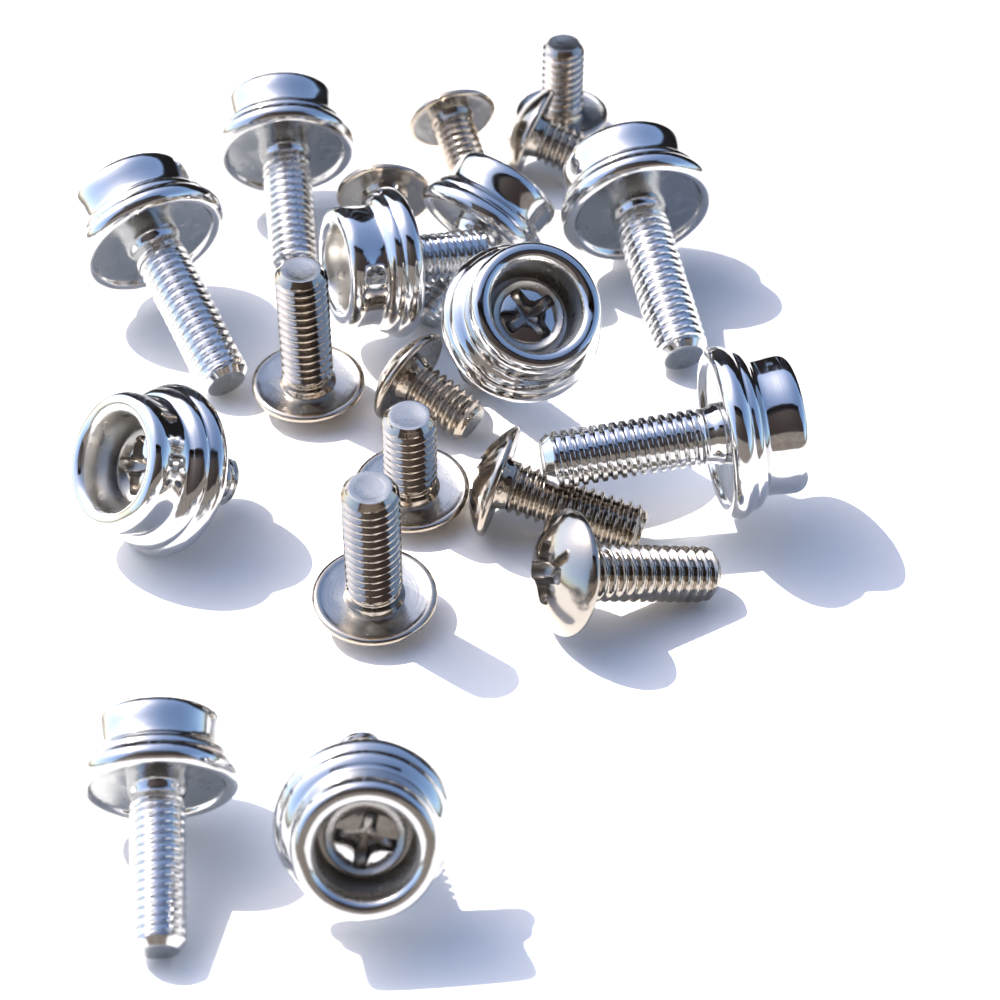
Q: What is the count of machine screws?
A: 10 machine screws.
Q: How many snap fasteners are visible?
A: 10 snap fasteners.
